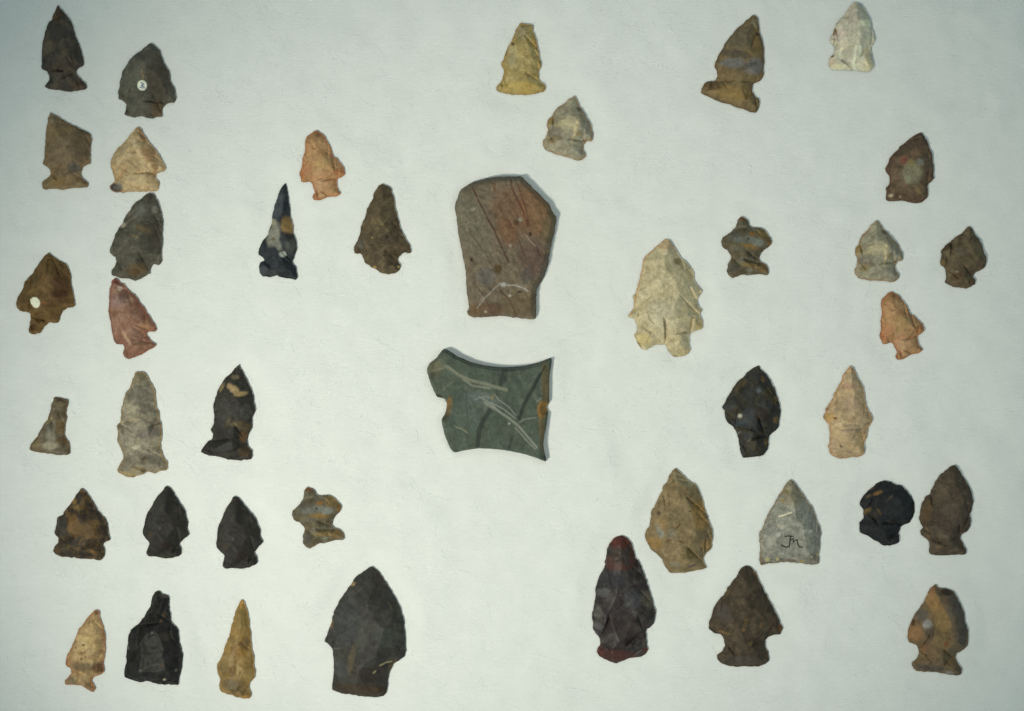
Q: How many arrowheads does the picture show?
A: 40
